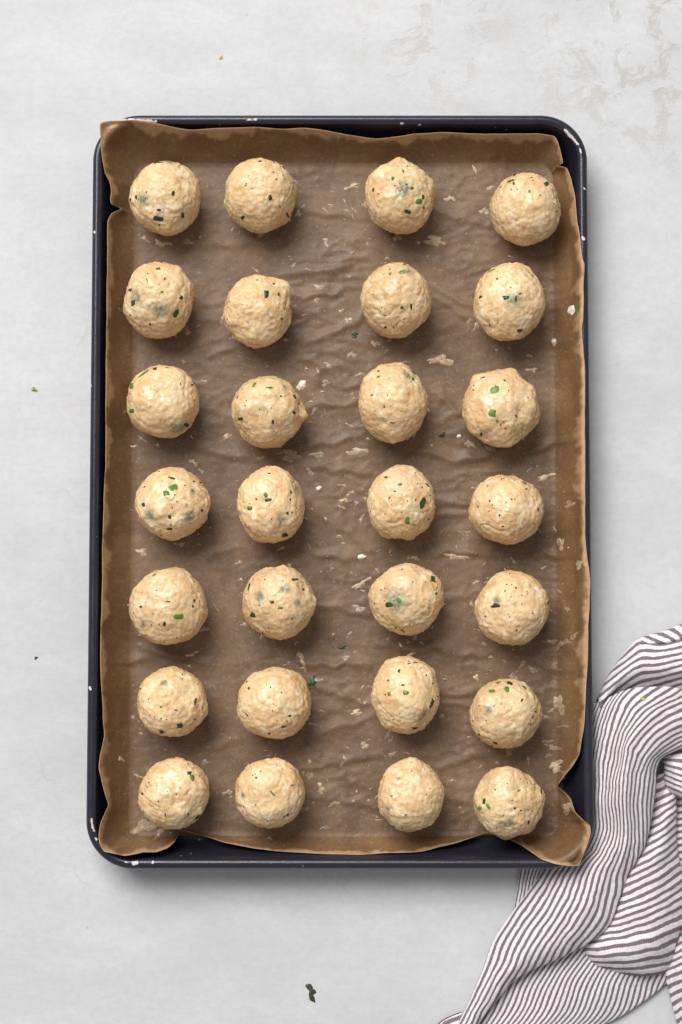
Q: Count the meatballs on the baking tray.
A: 28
